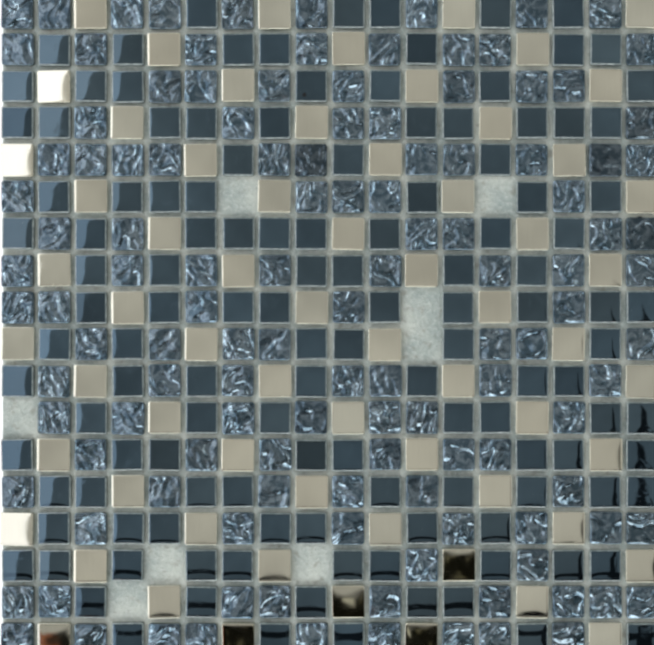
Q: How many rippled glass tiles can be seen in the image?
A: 124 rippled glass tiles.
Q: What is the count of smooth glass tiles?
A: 127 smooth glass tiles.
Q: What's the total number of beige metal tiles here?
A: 65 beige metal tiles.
